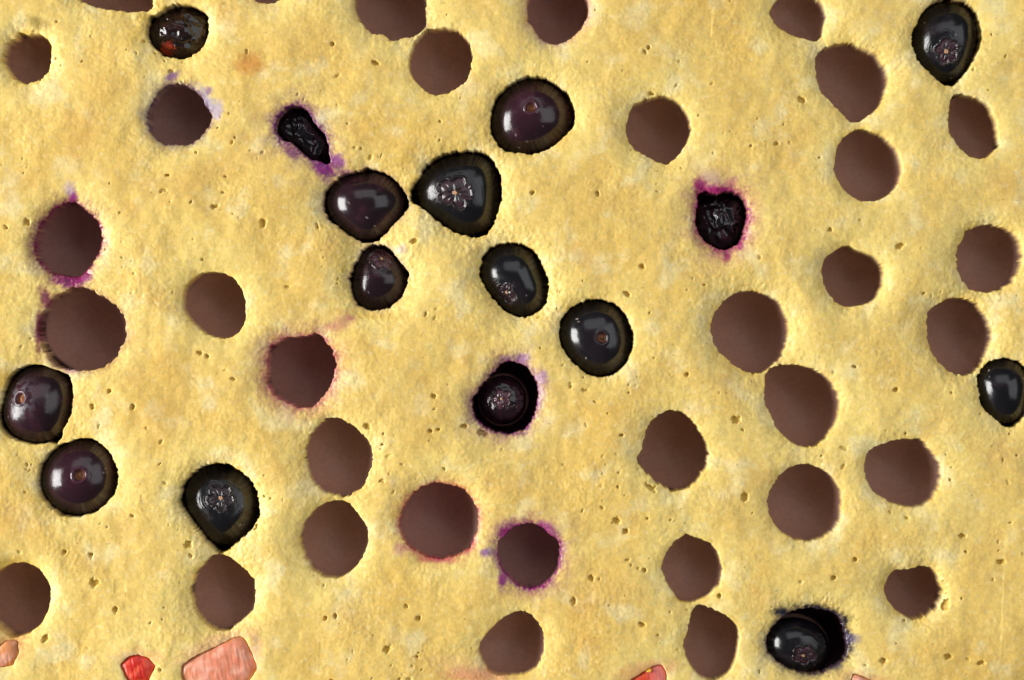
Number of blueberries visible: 16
